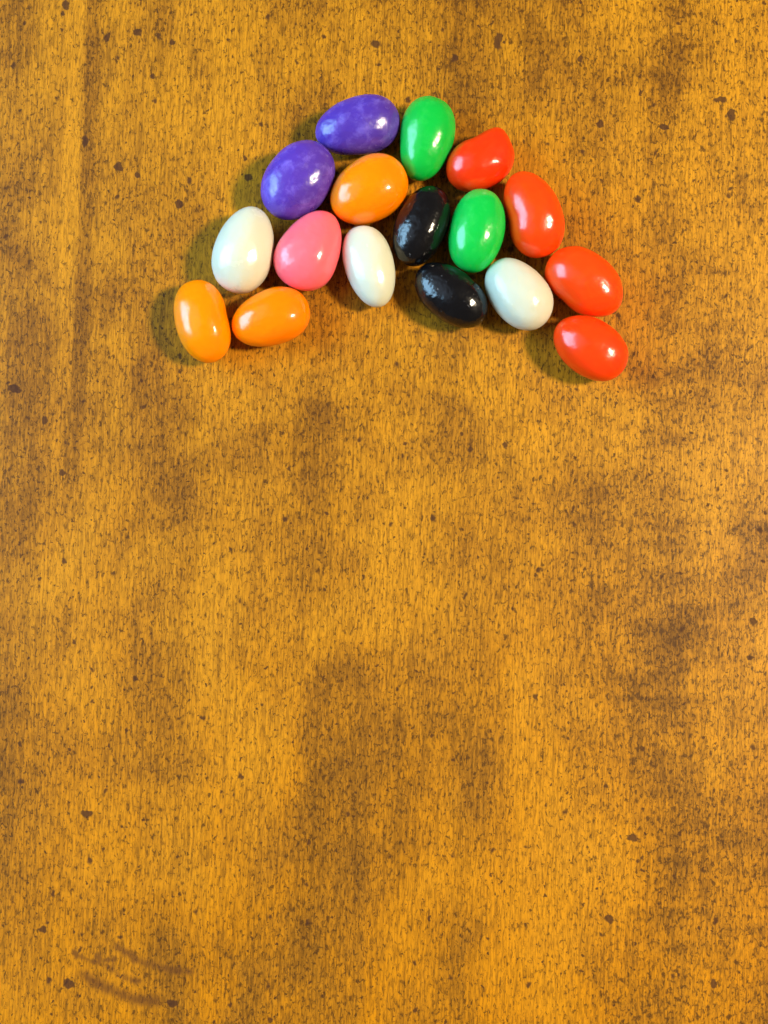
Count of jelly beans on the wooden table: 17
